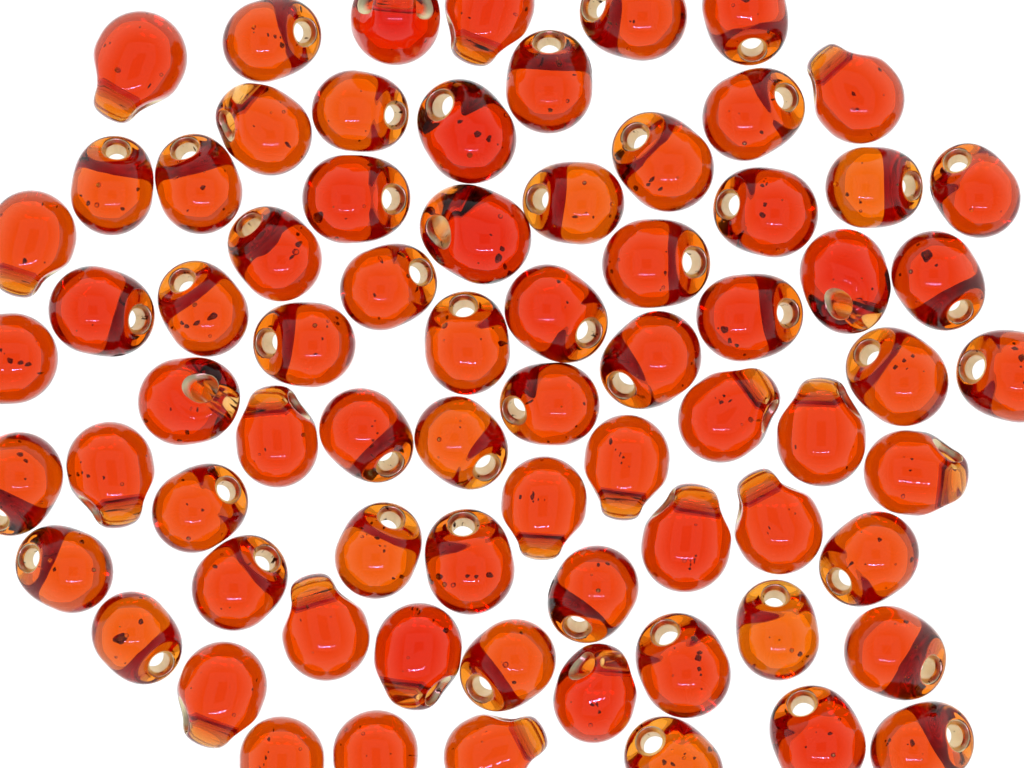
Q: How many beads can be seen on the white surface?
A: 73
